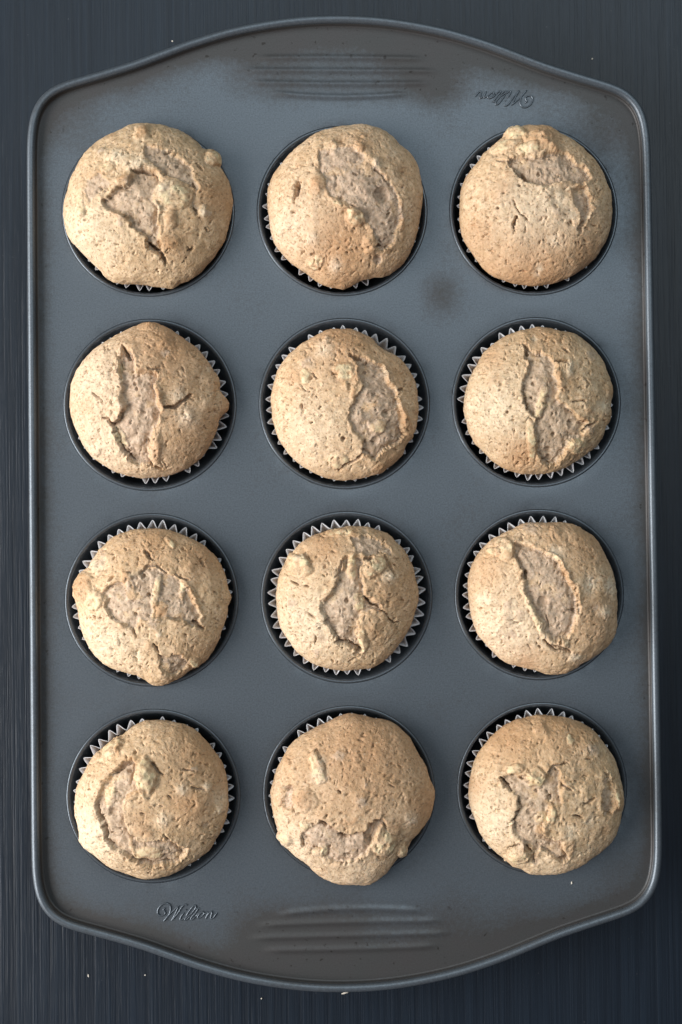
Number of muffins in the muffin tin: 12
